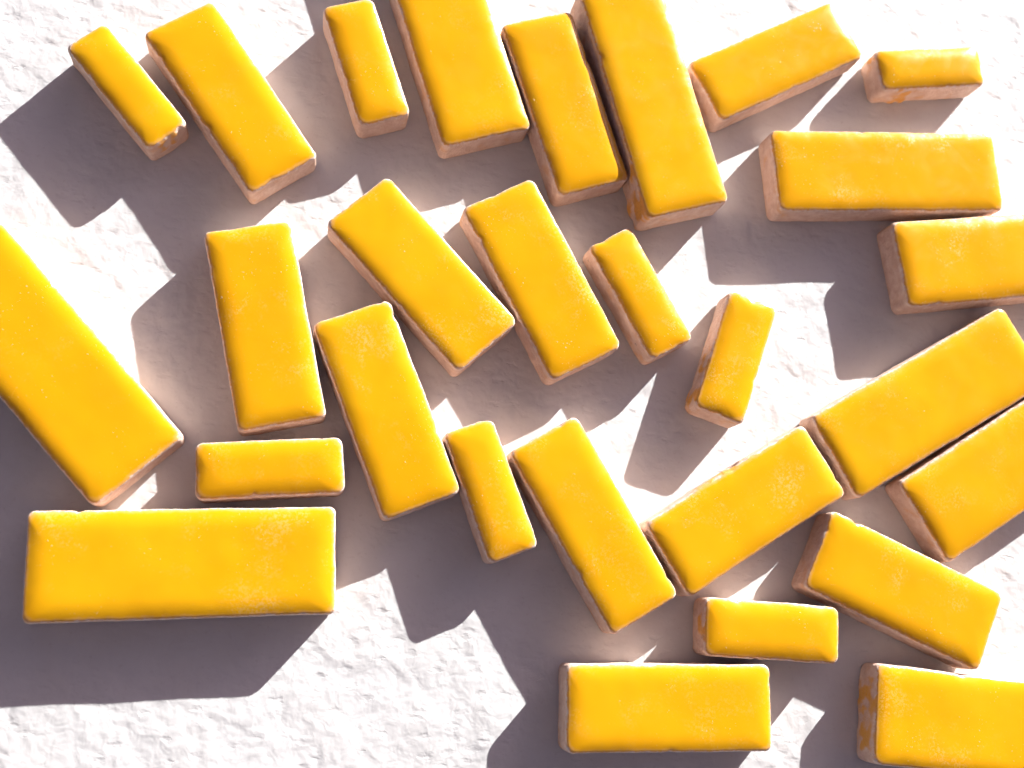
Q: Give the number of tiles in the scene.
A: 28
